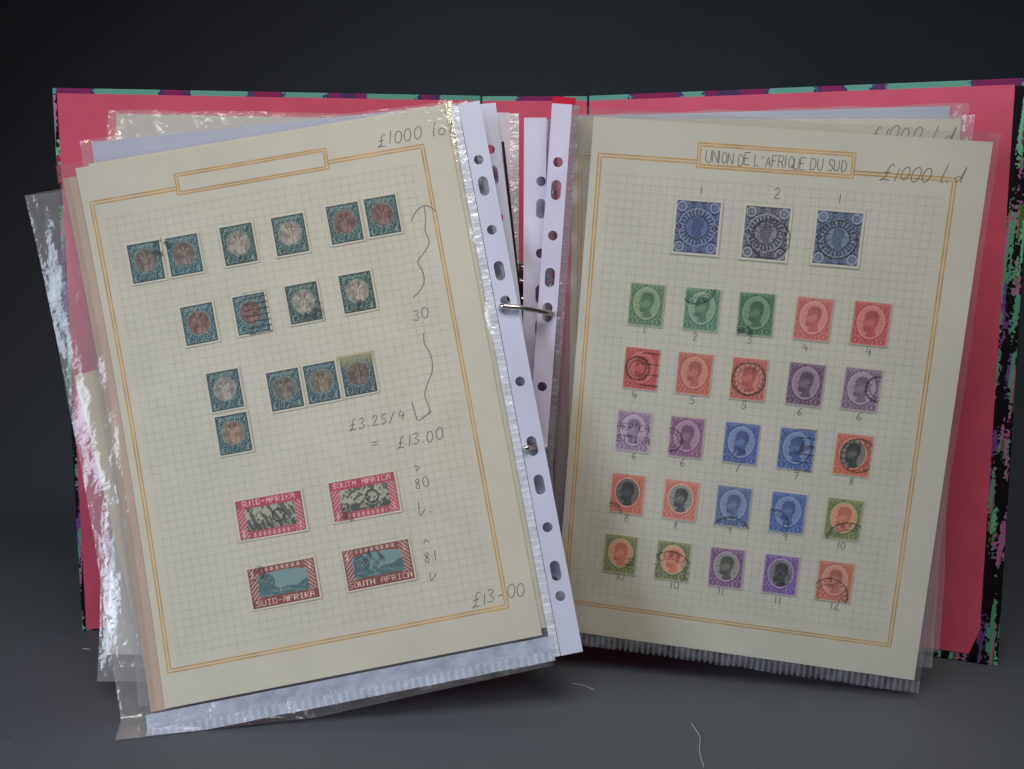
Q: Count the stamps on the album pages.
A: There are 47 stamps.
